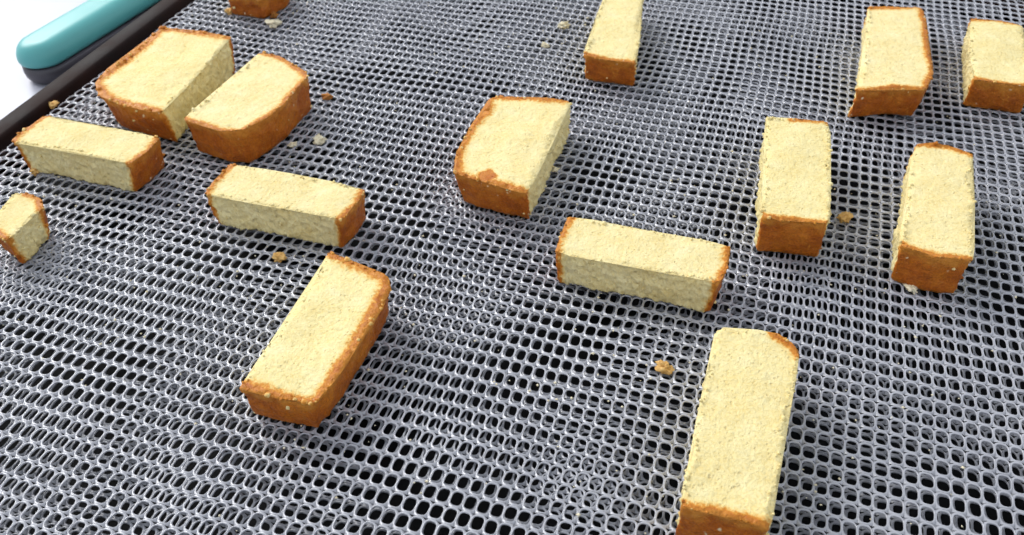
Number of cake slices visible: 15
